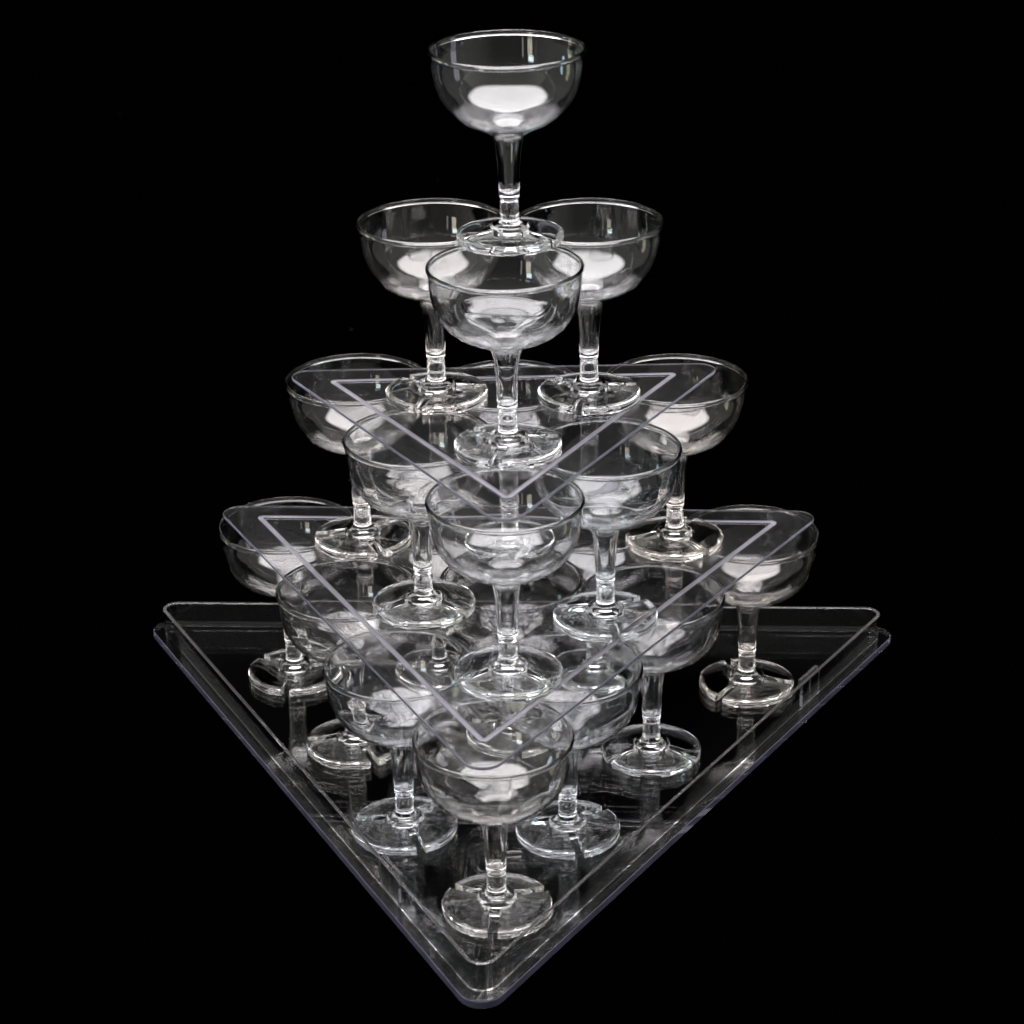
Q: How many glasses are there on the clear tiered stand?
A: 20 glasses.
